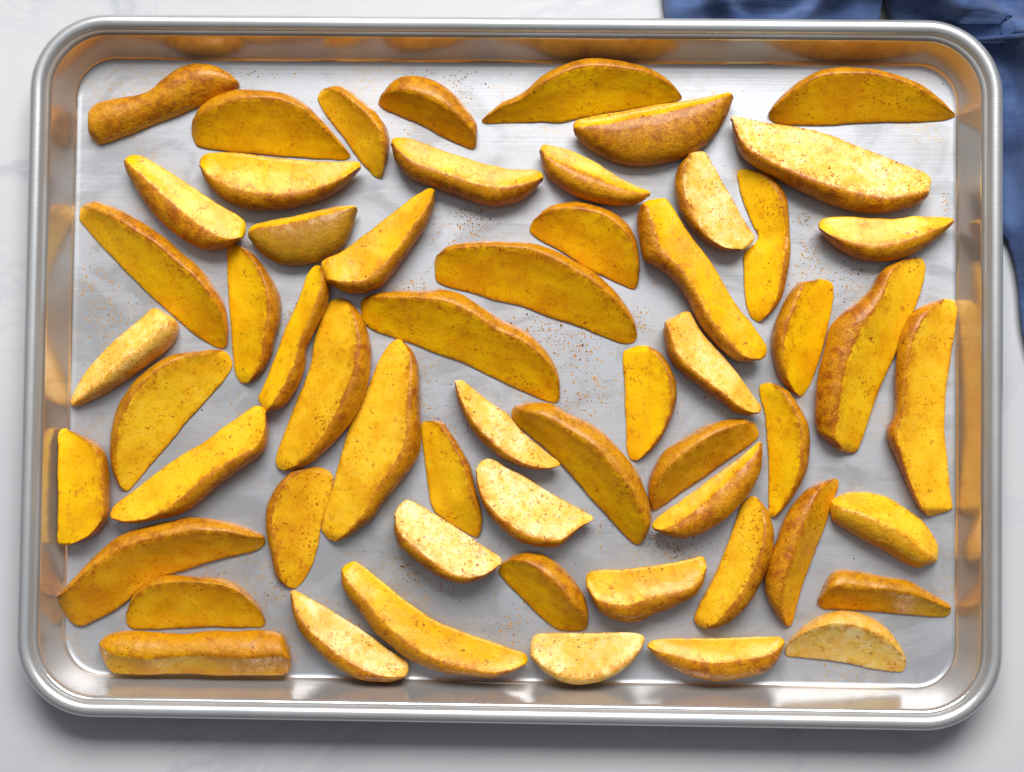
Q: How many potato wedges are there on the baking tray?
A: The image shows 58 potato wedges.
